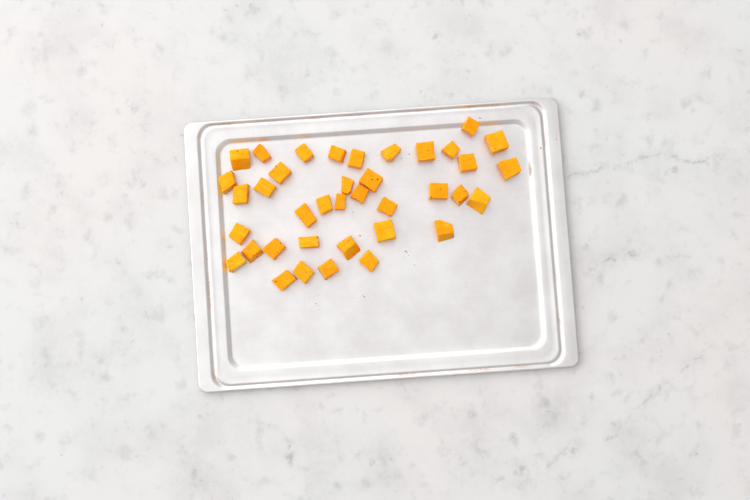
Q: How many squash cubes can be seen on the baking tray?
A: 38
